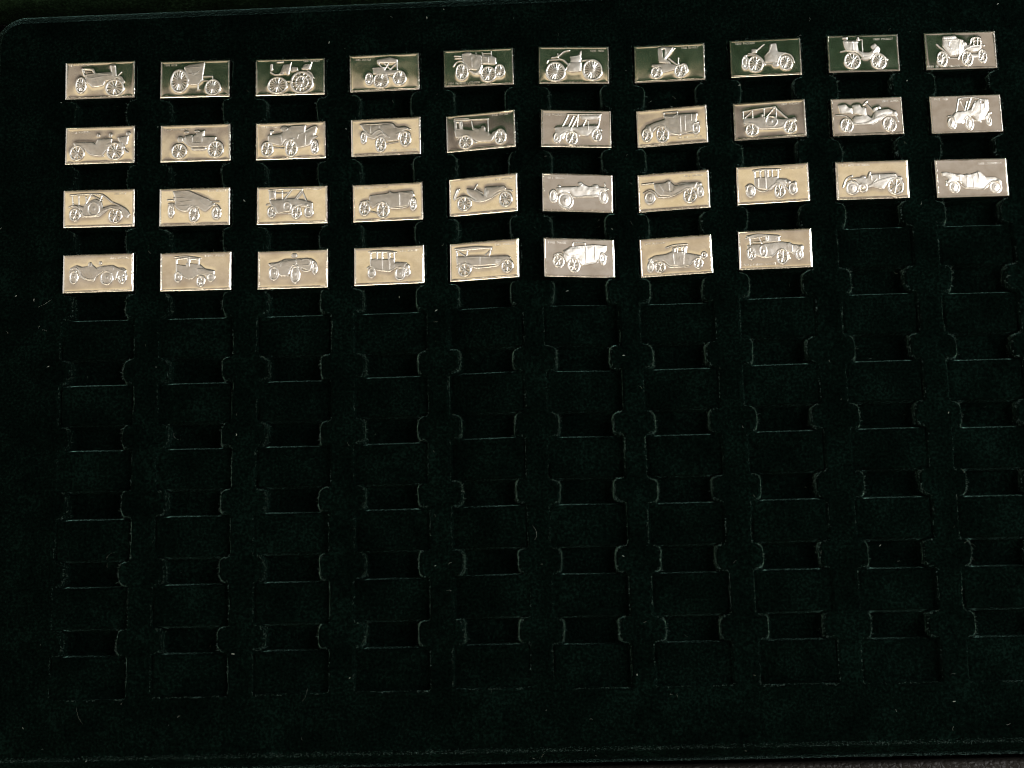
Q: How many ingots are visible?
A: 38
